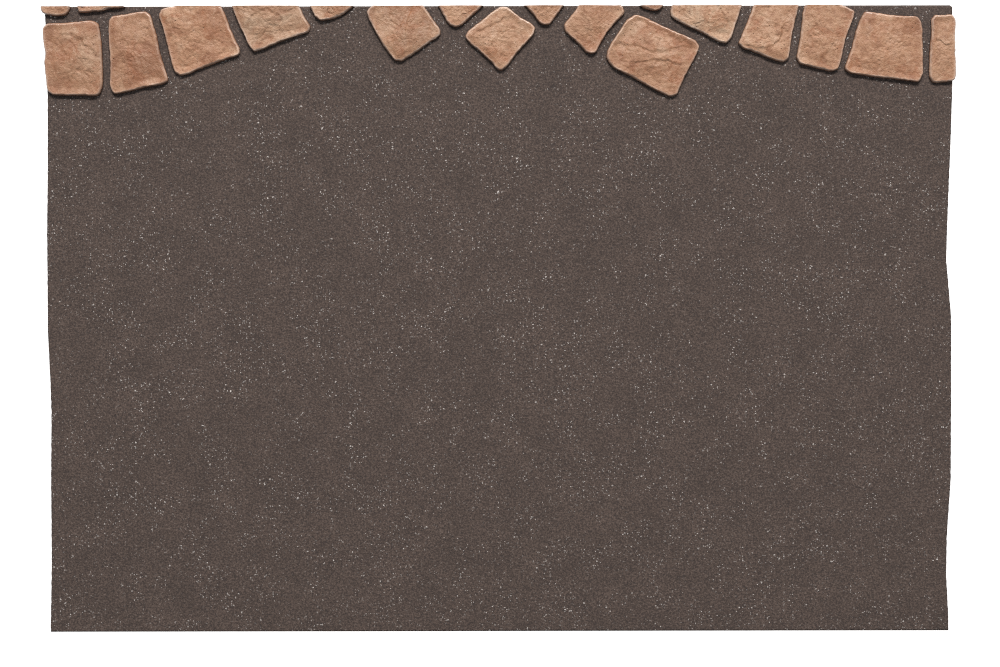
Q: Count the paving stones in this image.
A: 19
